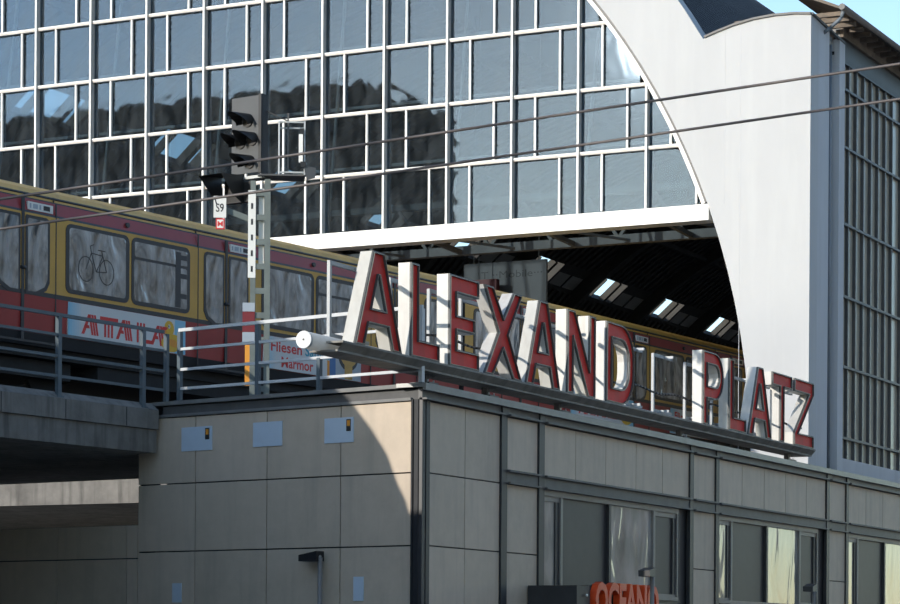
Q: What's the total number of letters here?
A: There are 12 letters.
